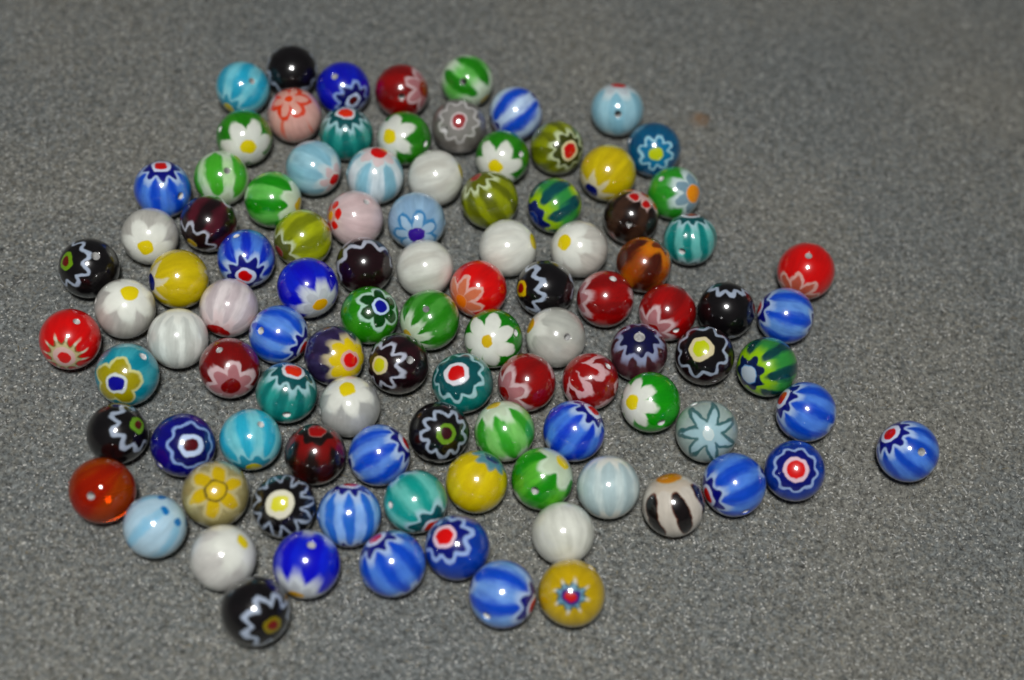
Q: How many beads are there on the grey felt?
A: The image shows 101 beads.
